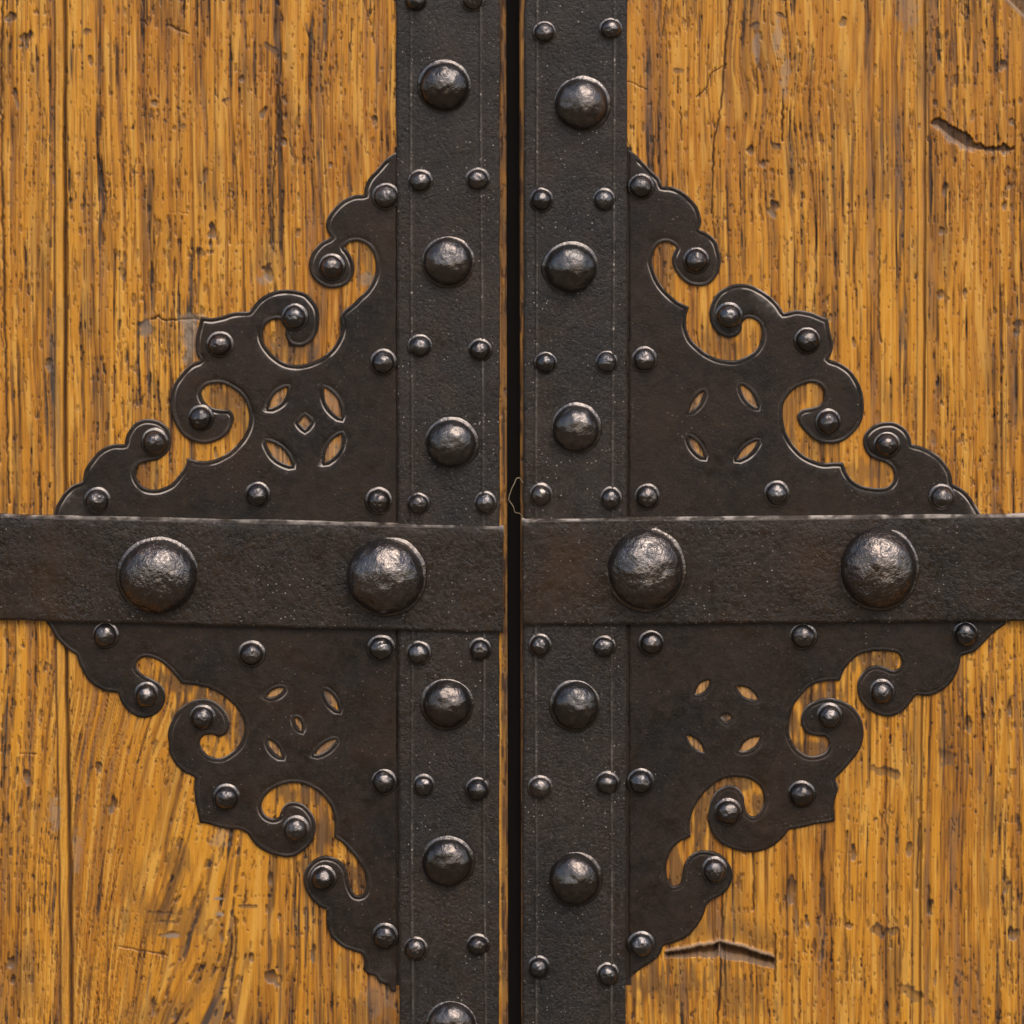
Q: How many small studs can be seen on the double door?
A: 68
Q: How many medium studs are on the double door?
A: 11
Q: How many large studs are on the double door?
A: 4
